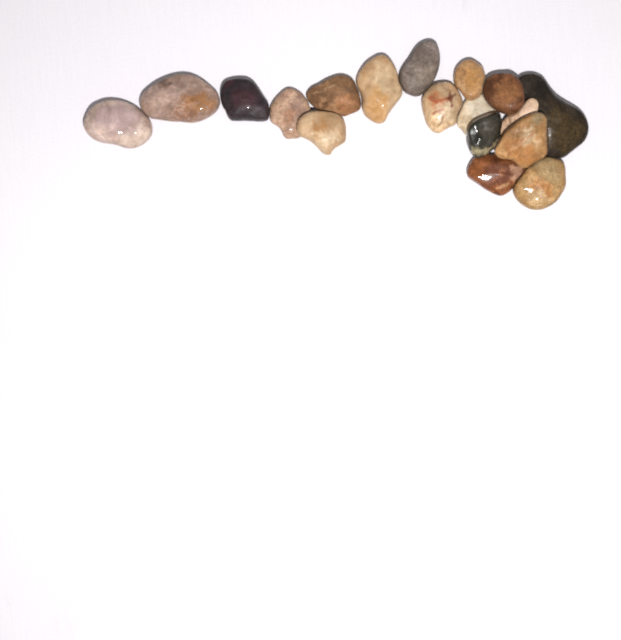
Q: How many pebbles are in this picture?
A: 18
